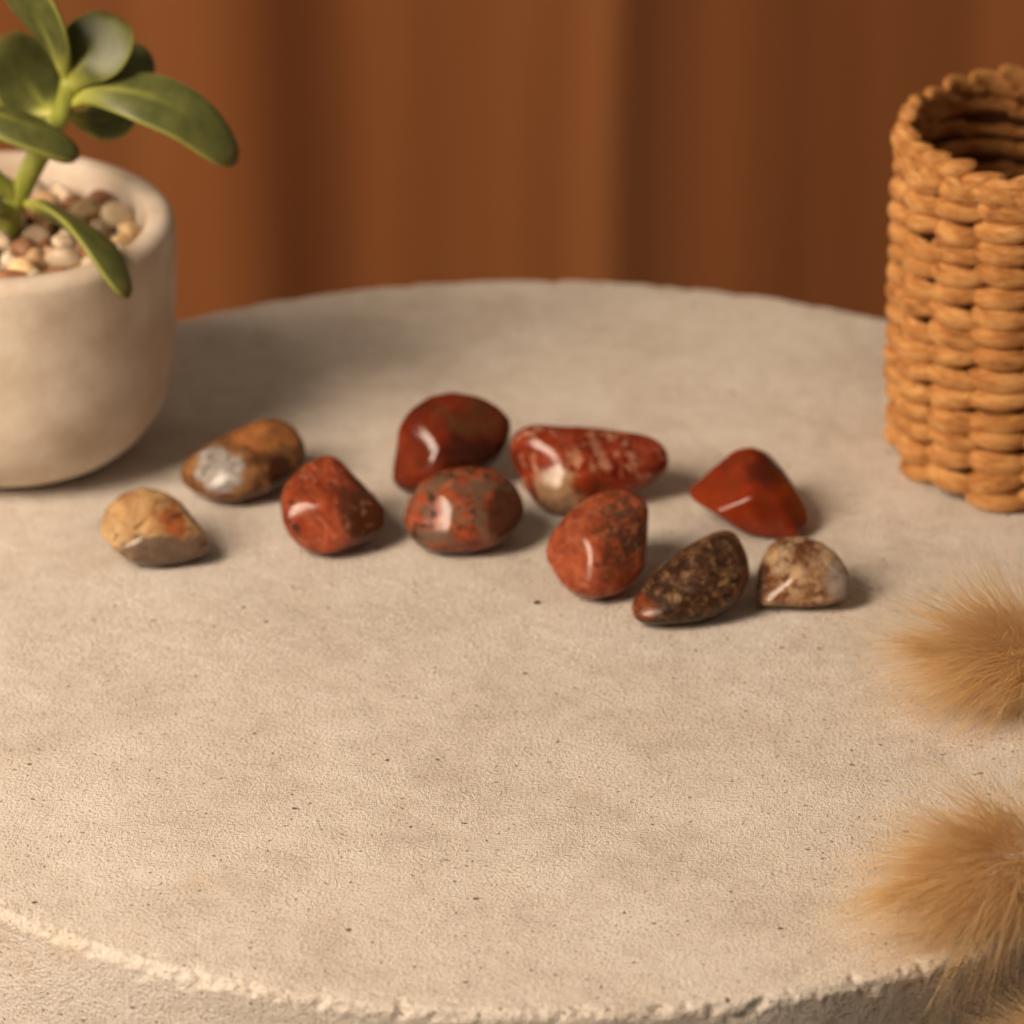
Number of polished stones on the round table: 10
